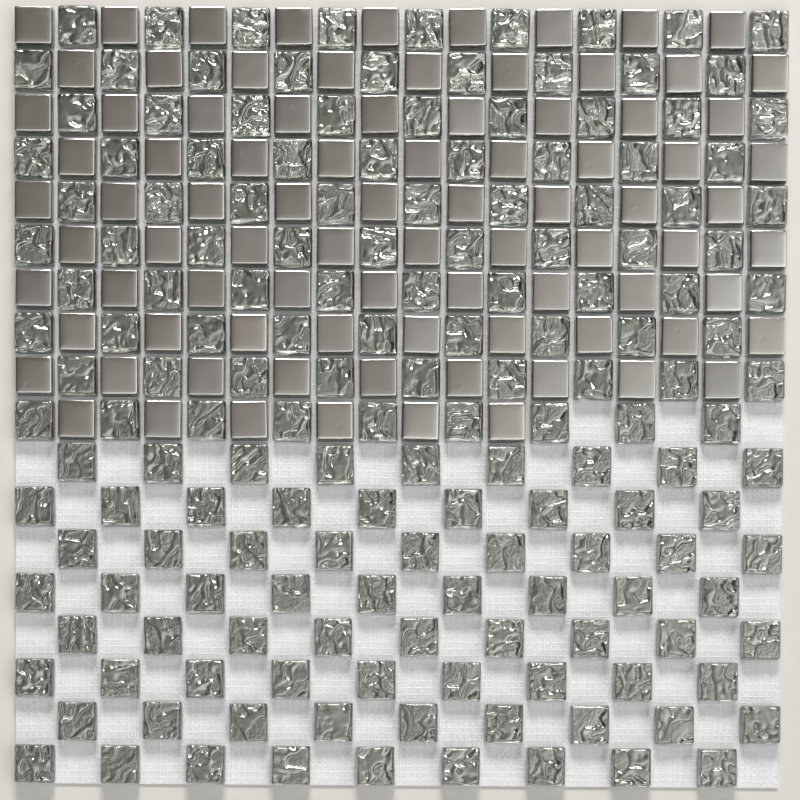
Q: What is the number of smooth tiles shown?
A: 87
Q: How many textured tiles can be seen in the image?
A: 162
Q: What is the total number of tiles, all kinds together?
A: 249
